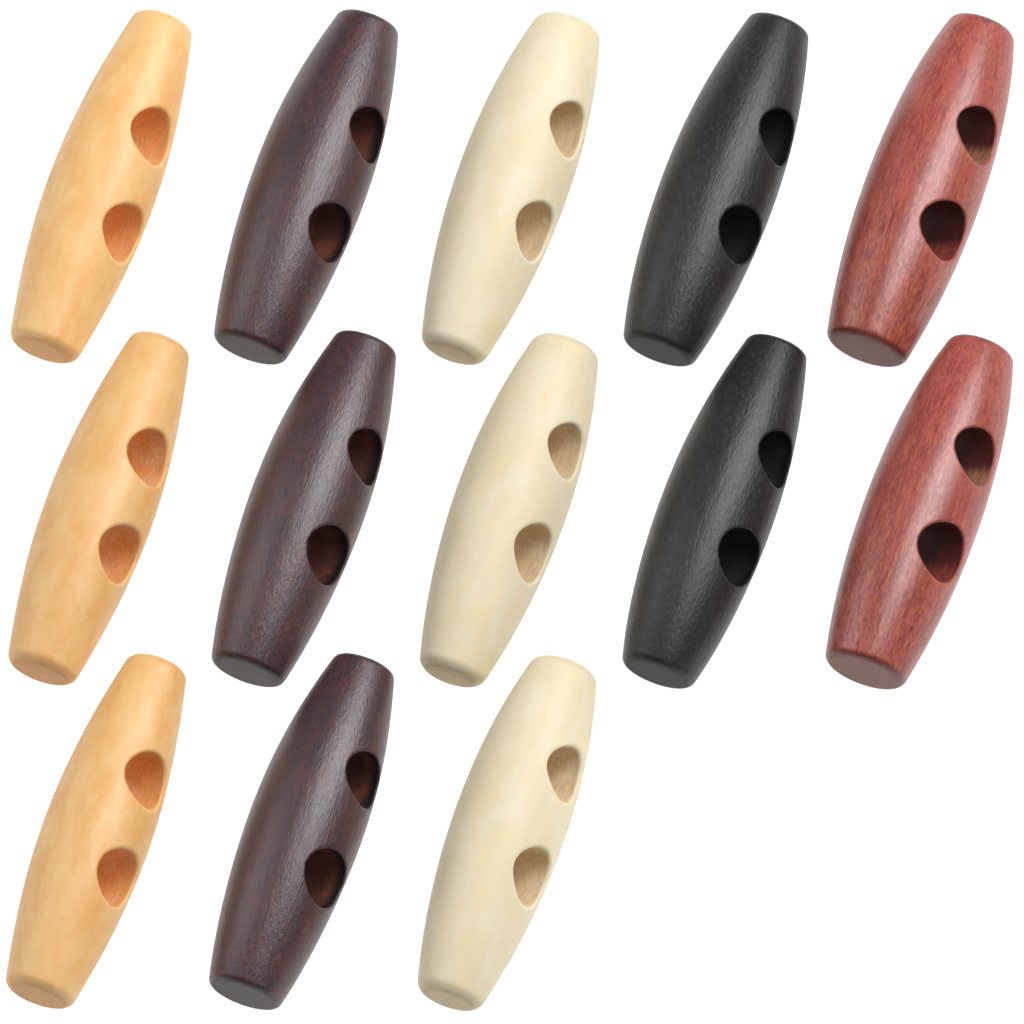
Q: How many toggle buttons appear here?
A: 13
